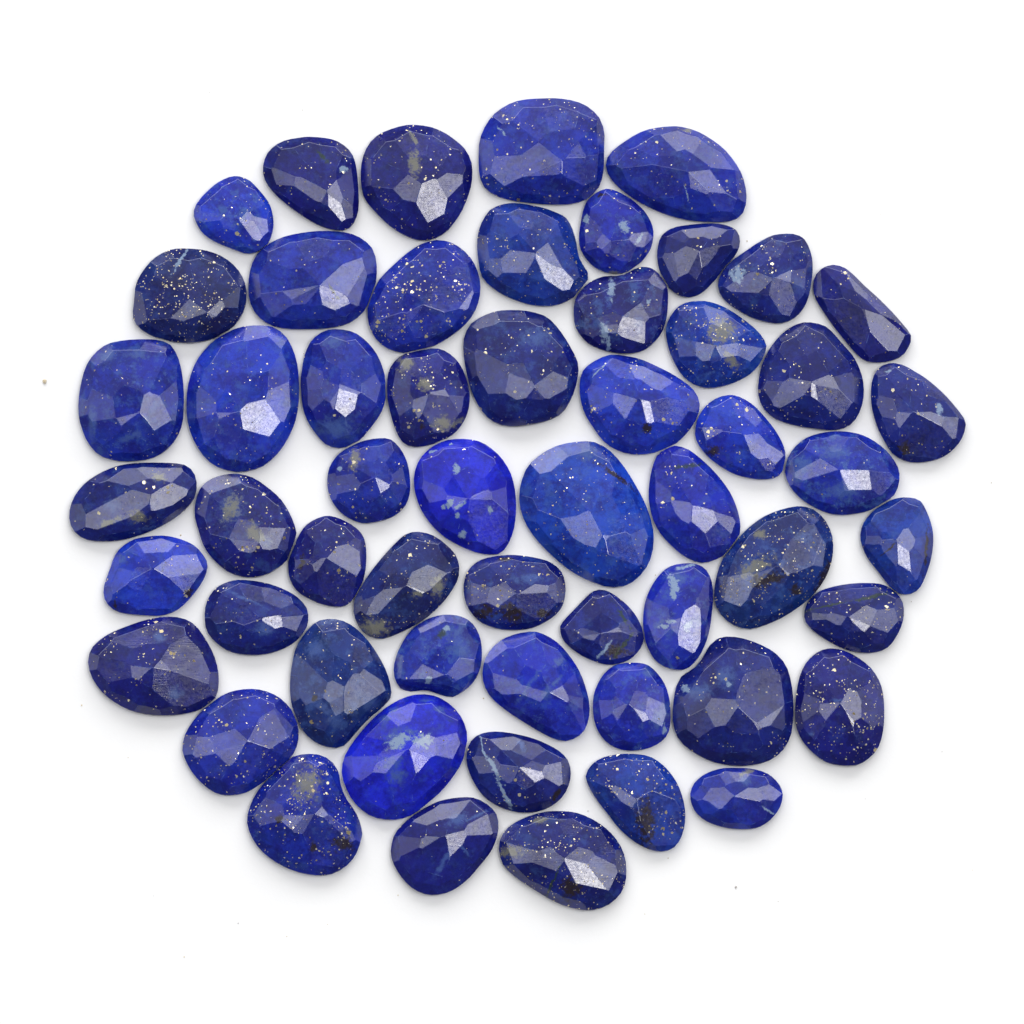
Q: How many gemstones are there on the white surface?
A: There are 56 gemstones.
